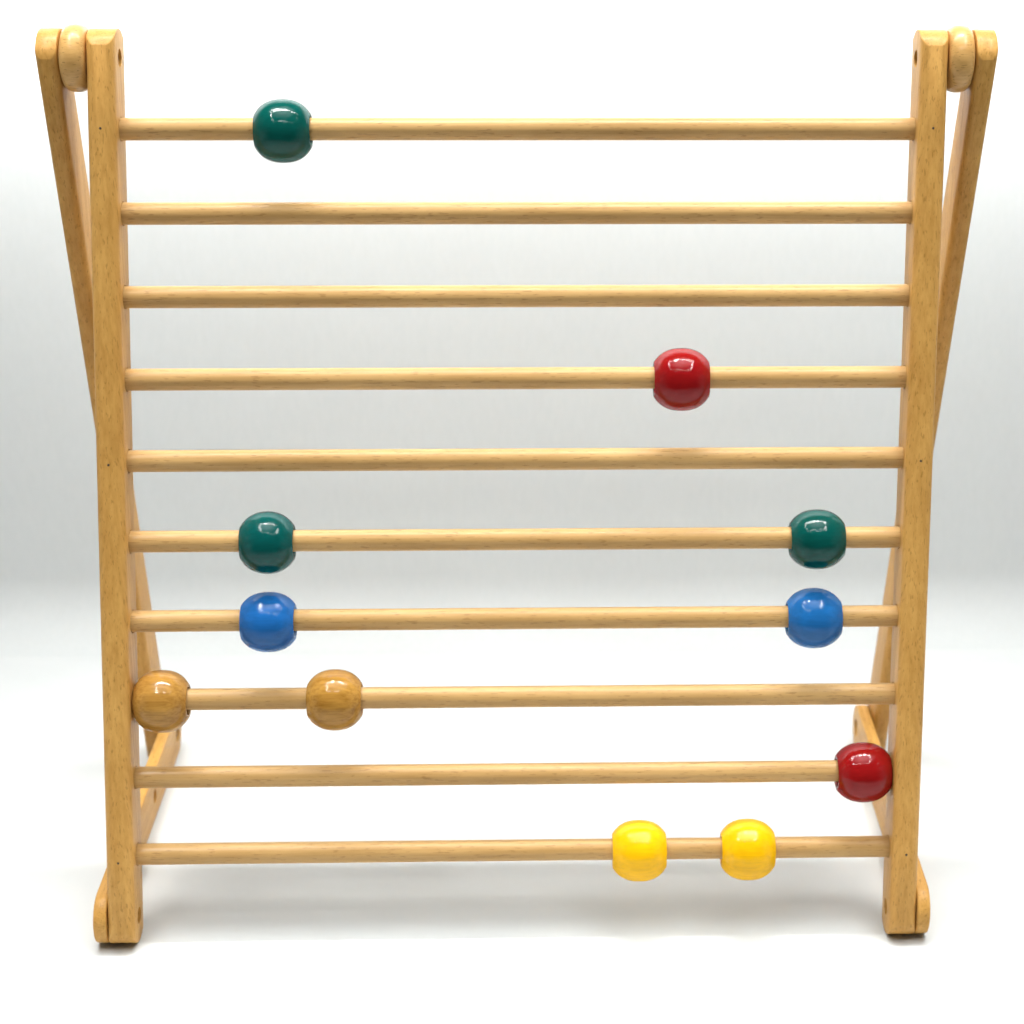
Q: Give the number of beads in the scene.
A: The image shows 11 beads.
